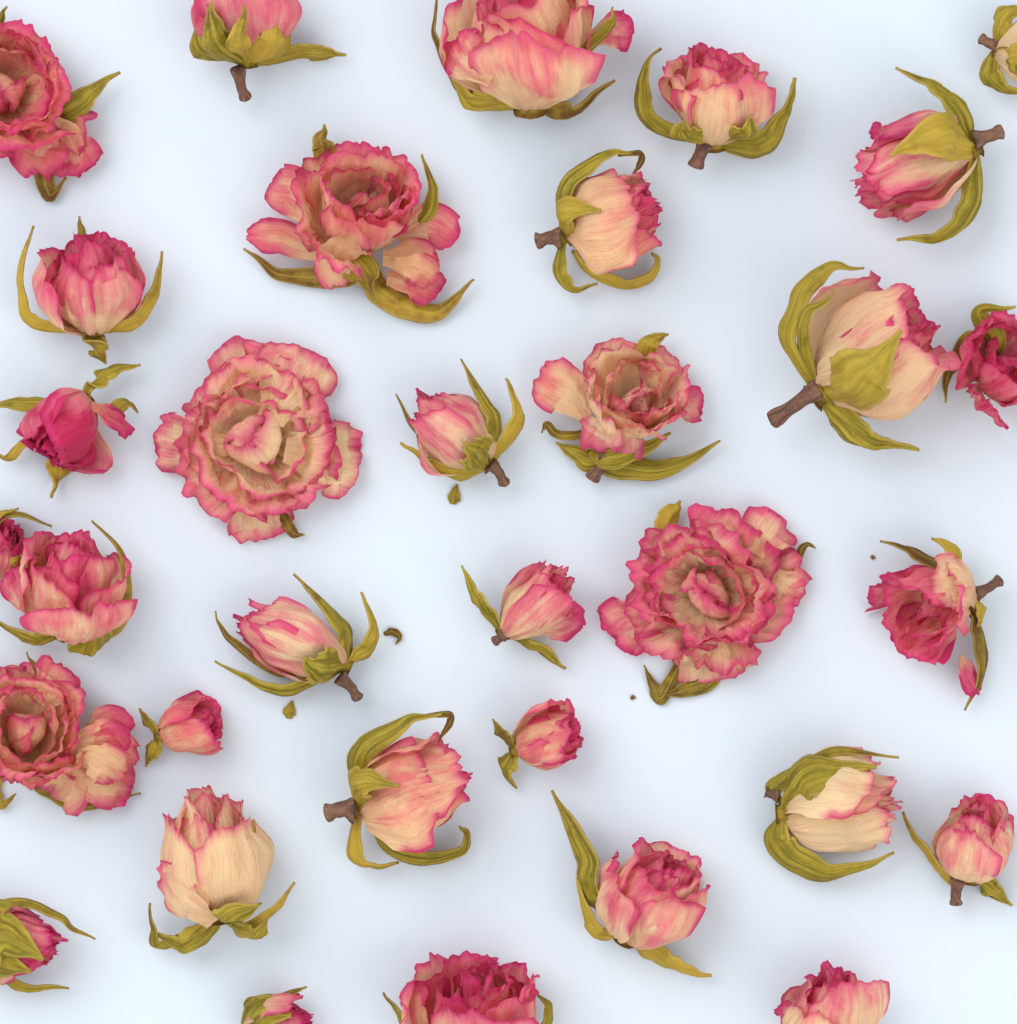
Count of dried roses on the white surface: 33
